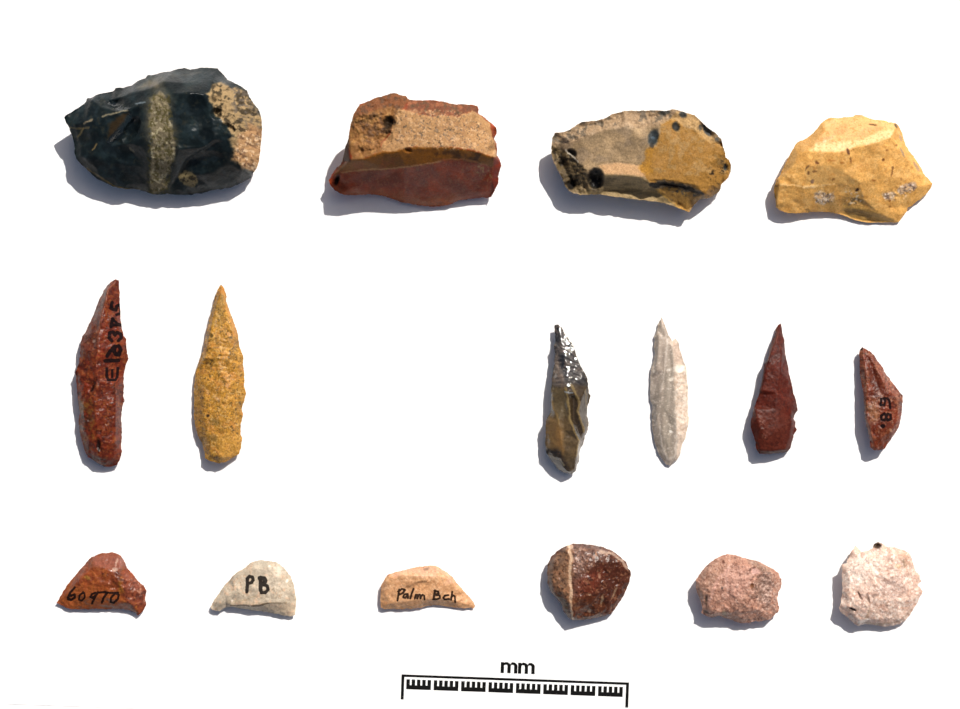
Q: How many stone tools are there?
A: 16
